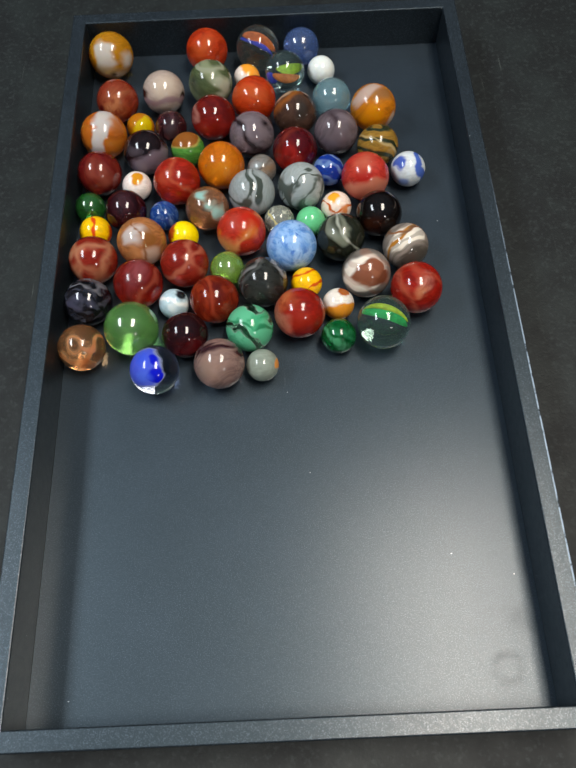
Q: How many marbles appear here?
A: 71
